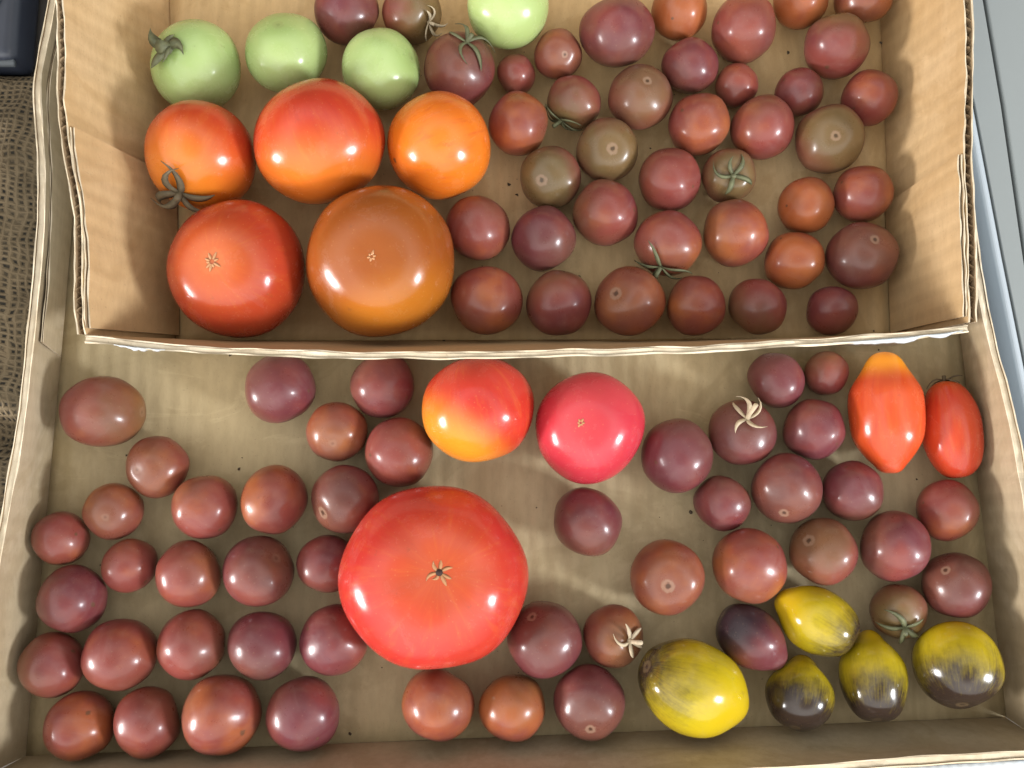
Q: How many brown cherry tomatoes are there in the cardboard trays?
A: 87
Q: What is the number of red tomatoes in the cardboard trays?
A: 10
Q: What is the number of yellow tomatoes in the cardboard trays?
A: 5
